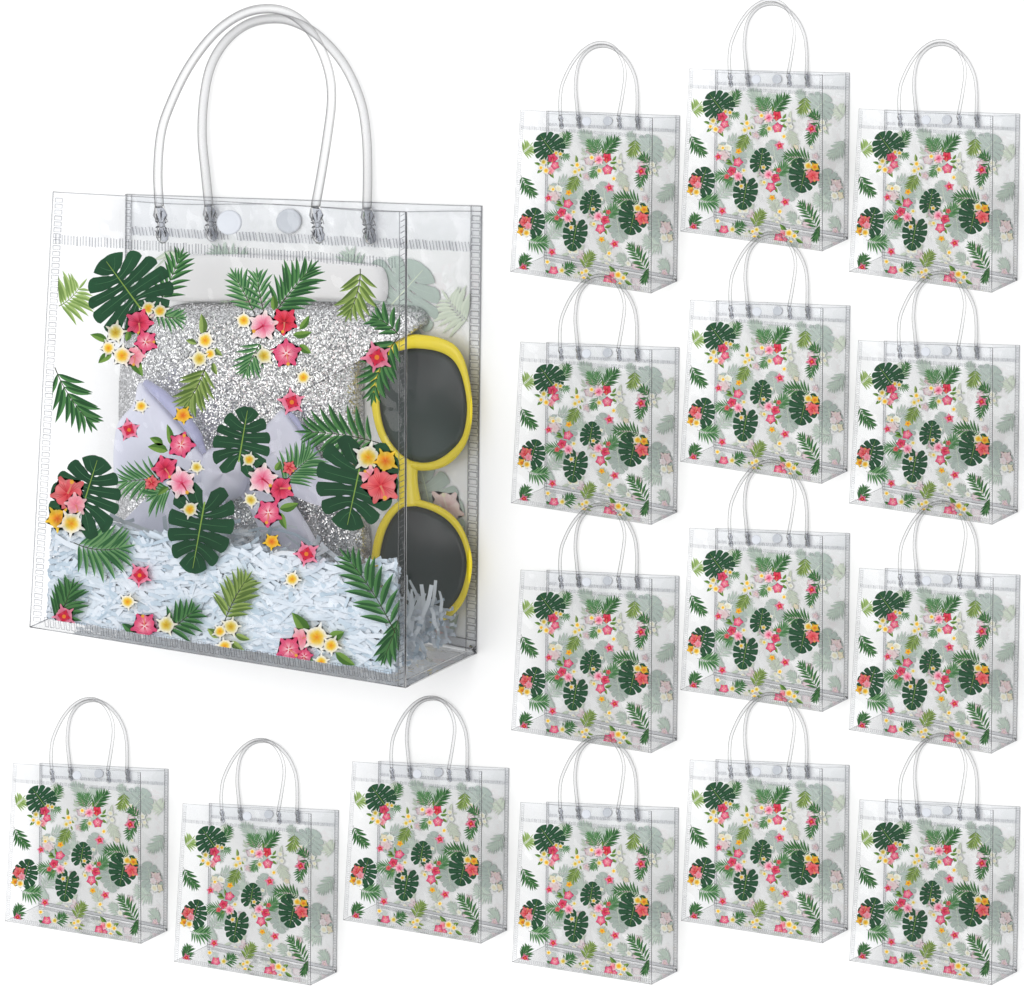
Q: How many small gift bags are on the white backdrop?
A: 15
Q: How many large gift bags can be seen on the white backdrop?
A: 1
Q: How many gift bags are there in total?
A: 16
